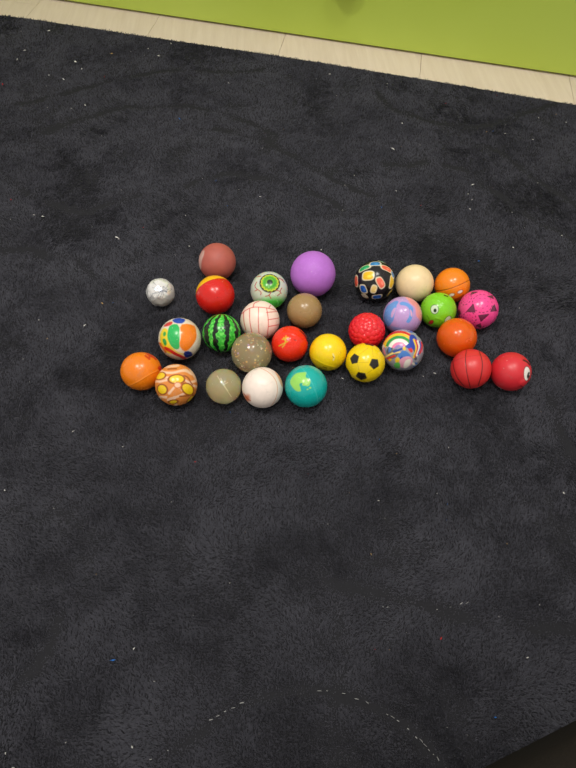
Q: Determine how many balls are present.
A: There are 29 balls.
